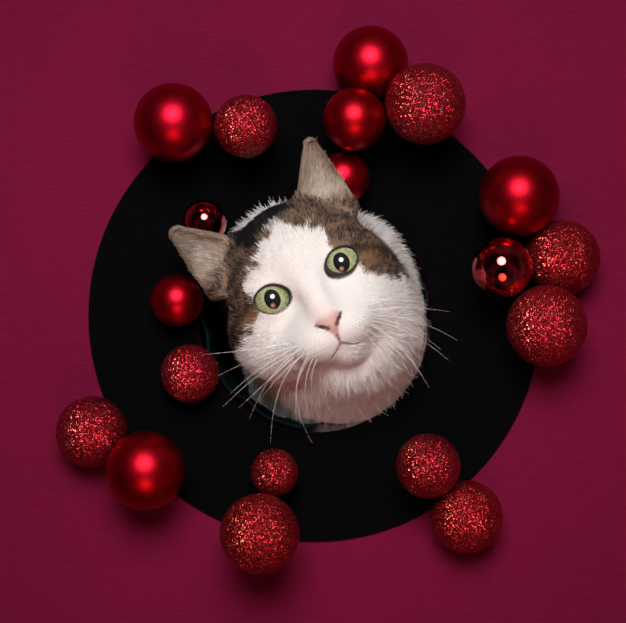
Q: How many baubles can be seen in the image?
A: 19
